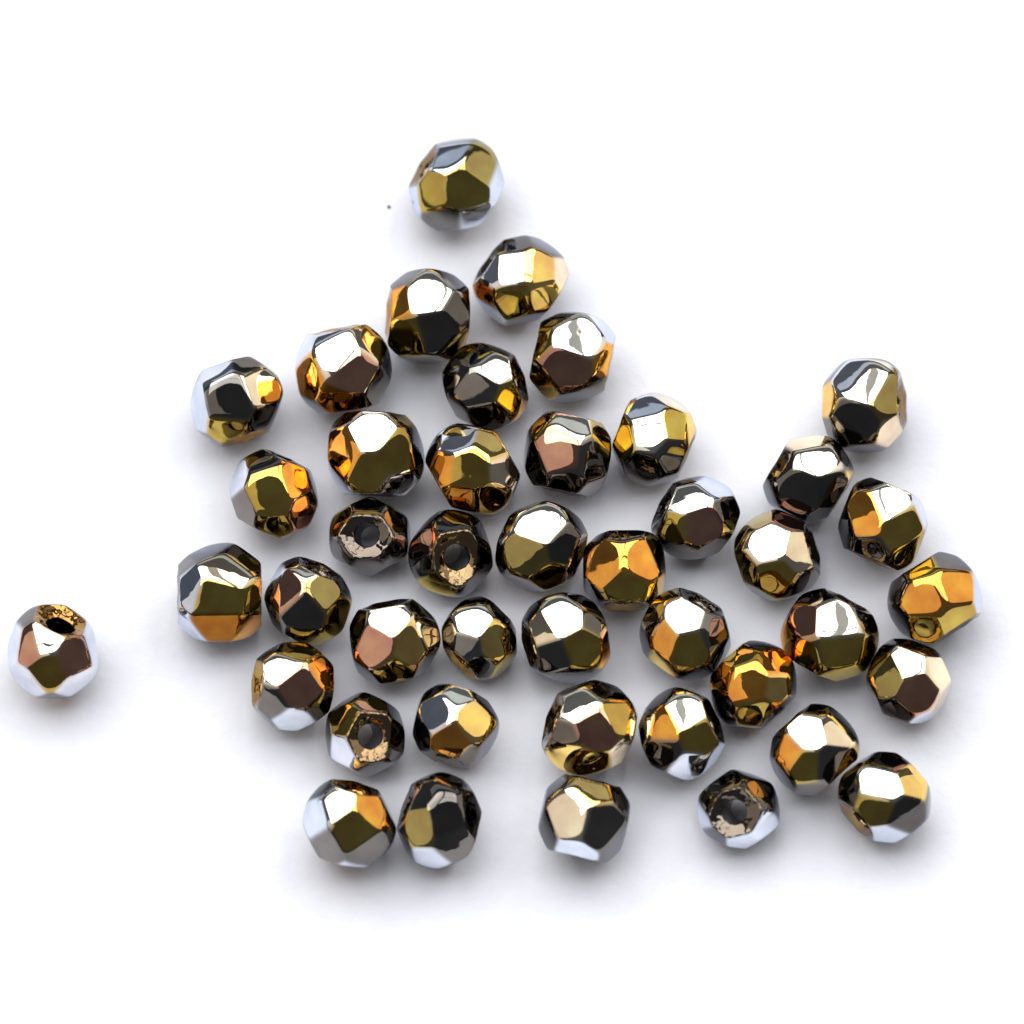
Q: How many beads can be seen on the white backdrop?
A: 43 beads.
